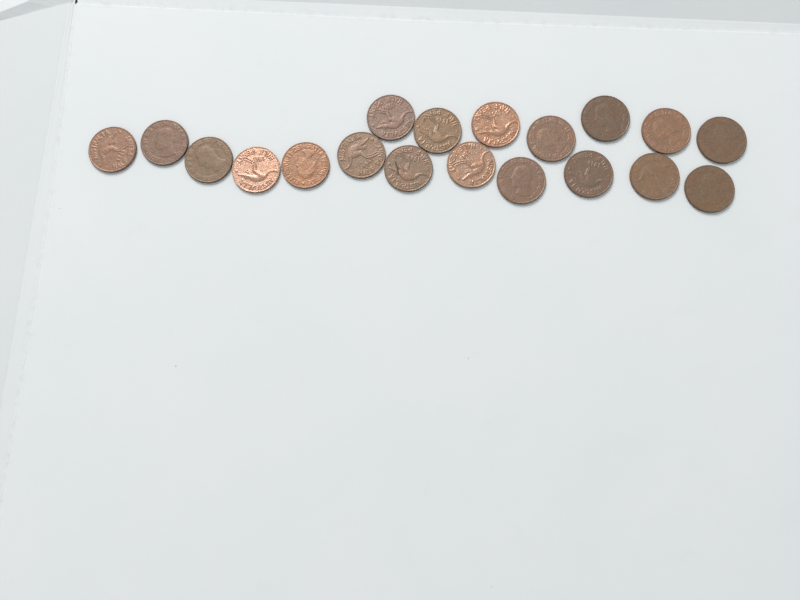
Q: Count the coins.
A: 19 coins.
